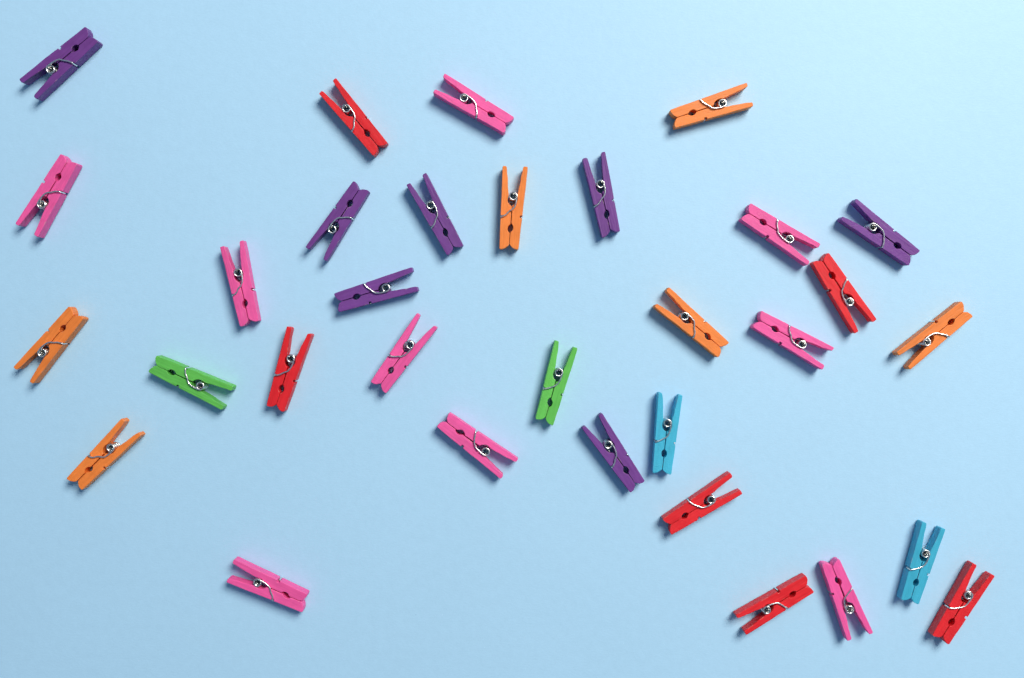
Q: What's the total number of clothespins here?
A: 32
